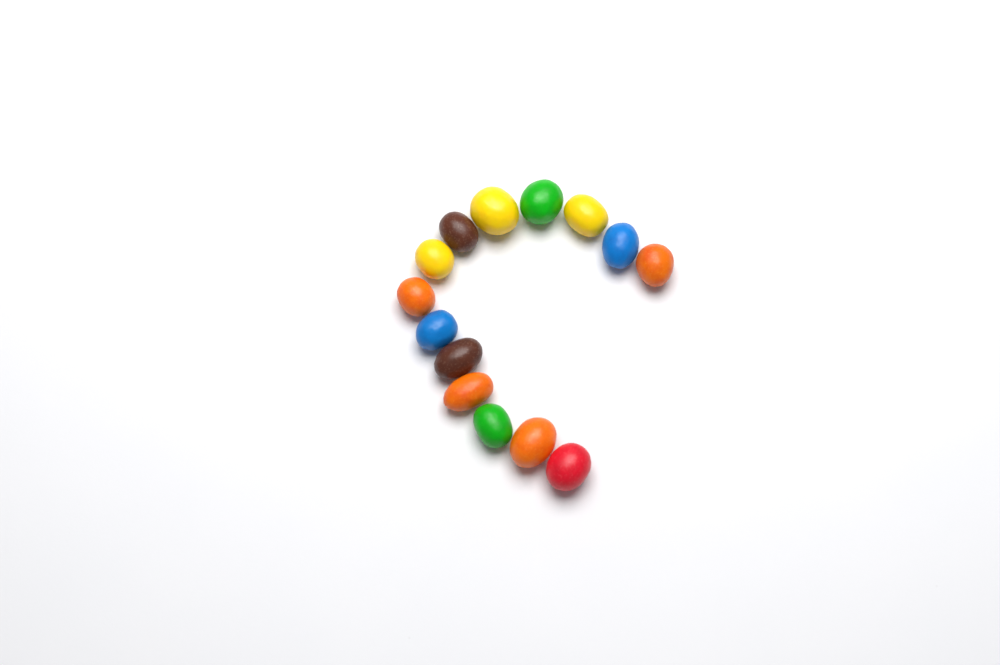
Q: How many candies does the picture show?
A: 14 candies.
